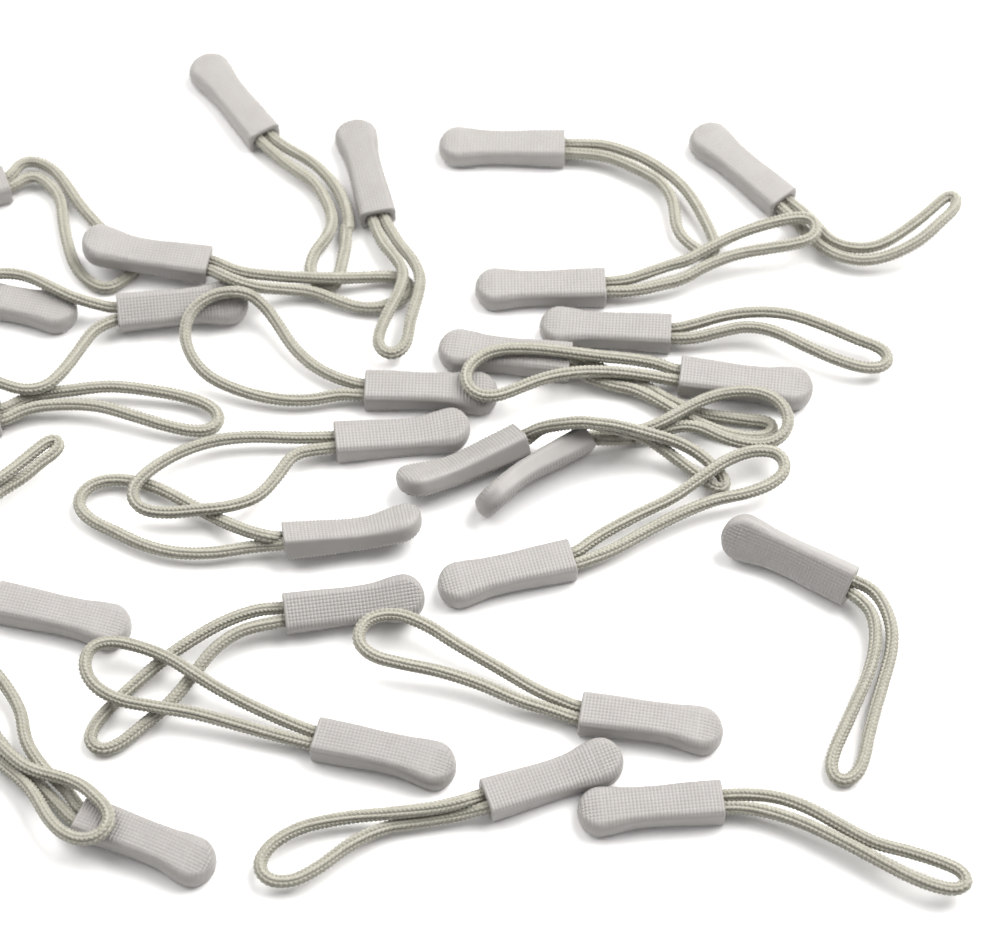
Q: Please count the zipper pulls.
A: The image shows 28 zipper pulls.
